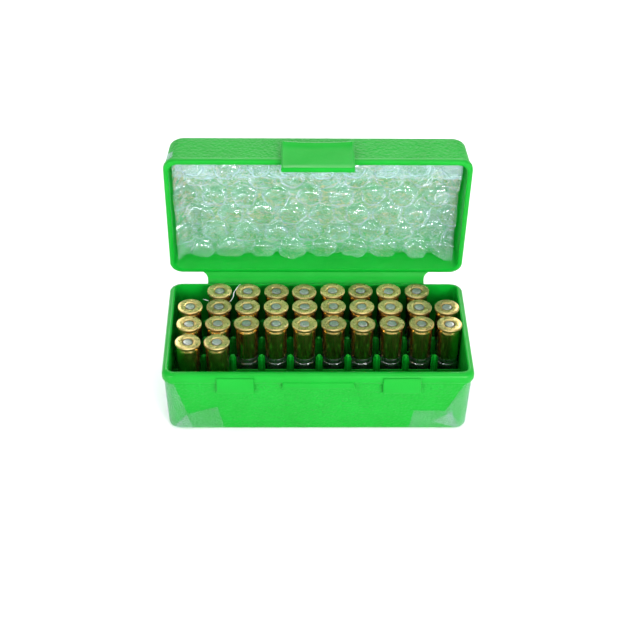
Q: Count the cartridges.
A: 30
